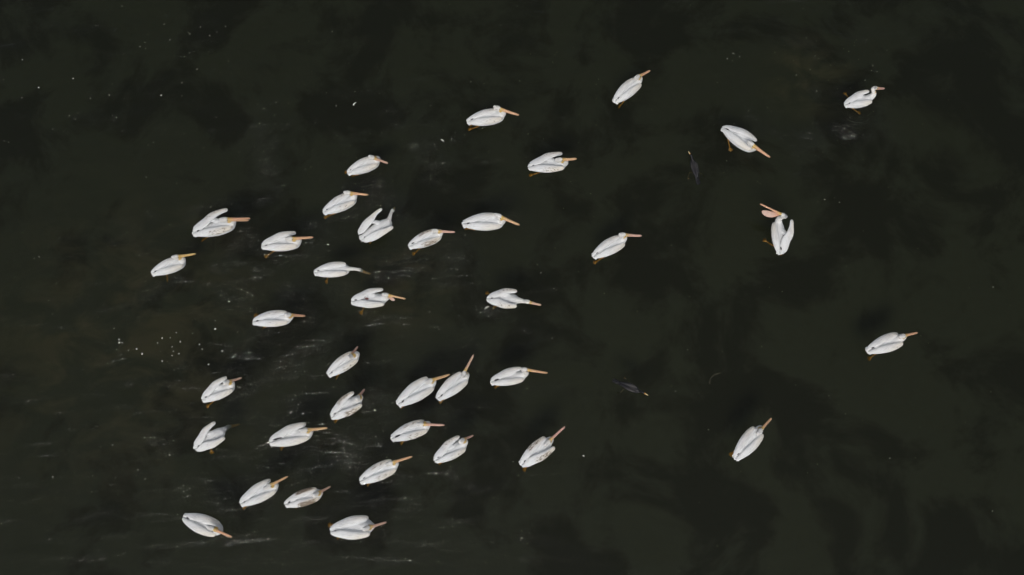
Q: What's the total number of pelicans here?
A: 37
